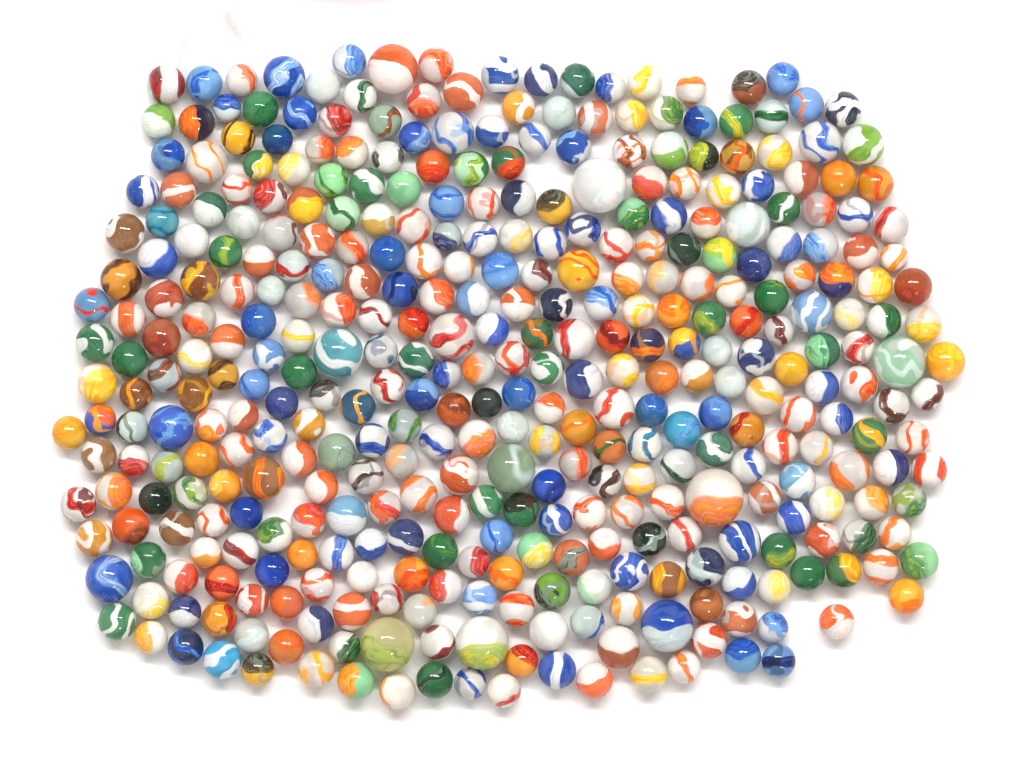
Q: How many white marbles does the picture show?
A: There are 170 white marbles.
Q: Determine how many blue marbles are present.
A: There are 75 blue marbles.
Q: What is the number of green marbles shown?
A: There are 54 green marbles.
